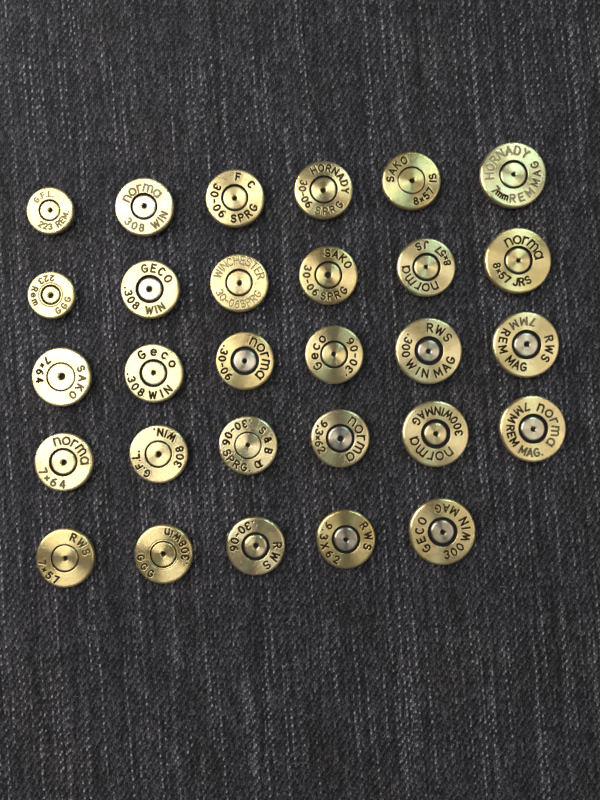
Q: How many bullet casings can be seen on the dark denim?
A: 29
